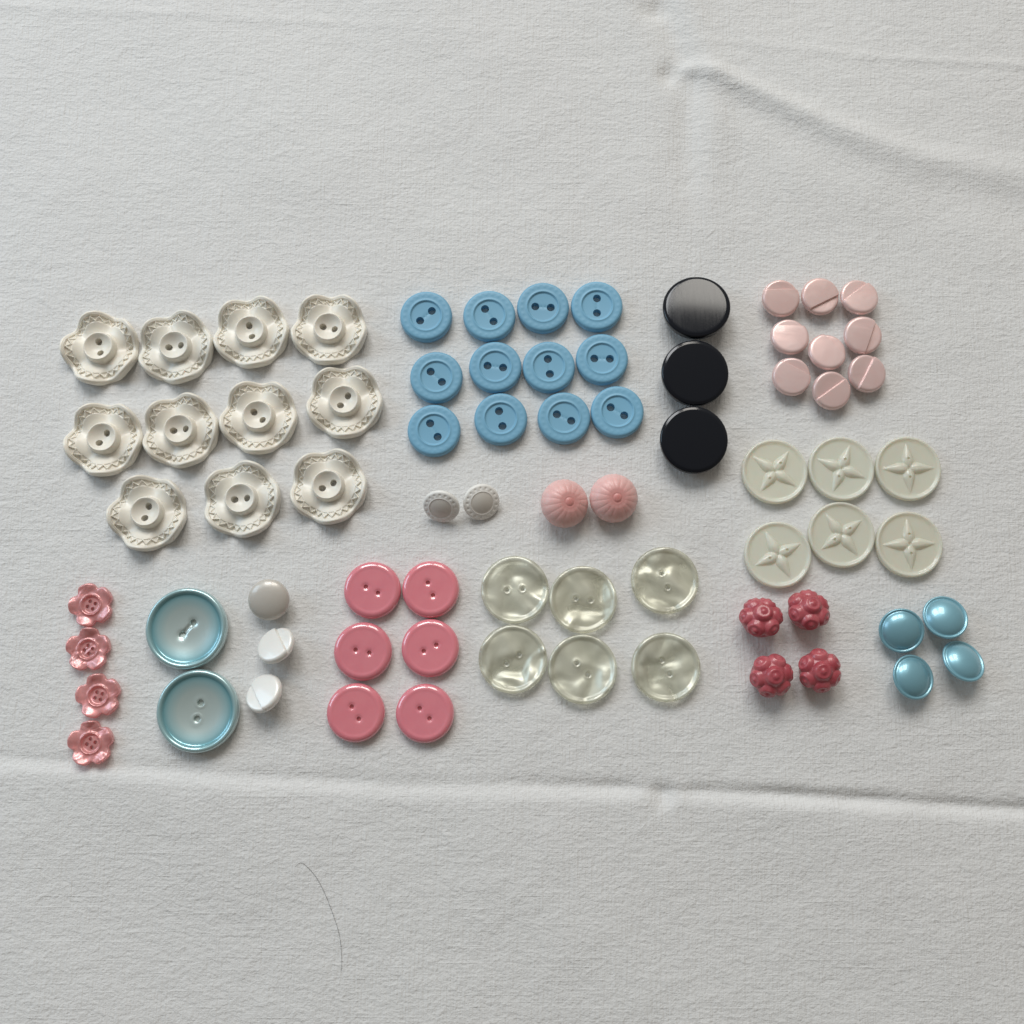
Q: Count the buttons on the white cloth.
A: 74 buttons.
